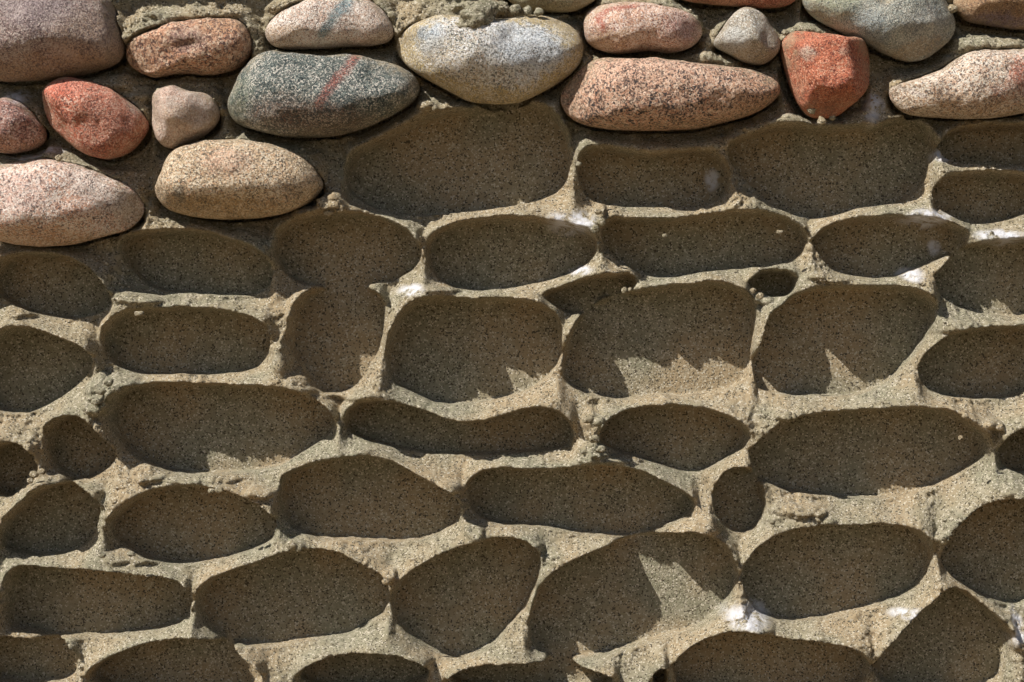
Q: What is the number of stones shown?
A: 19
